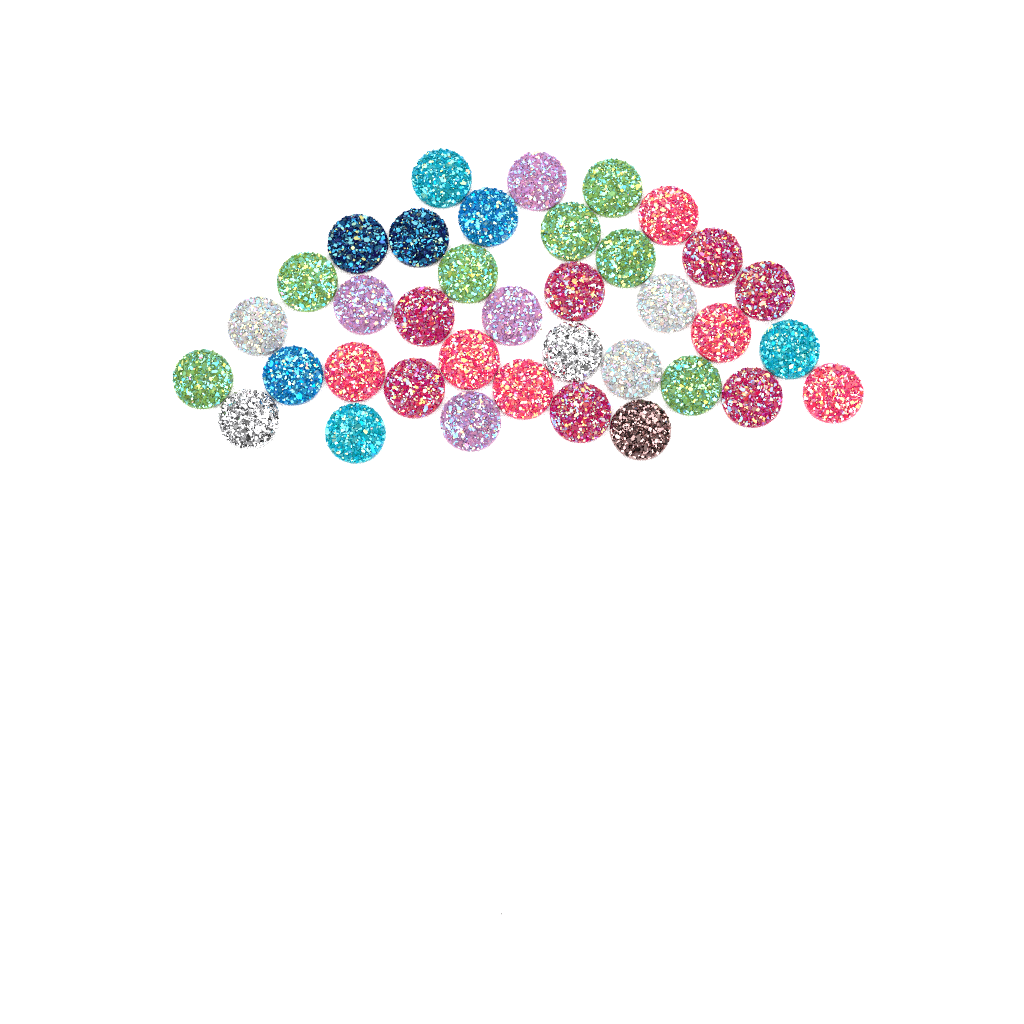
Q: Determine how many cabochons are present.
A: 37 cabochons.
